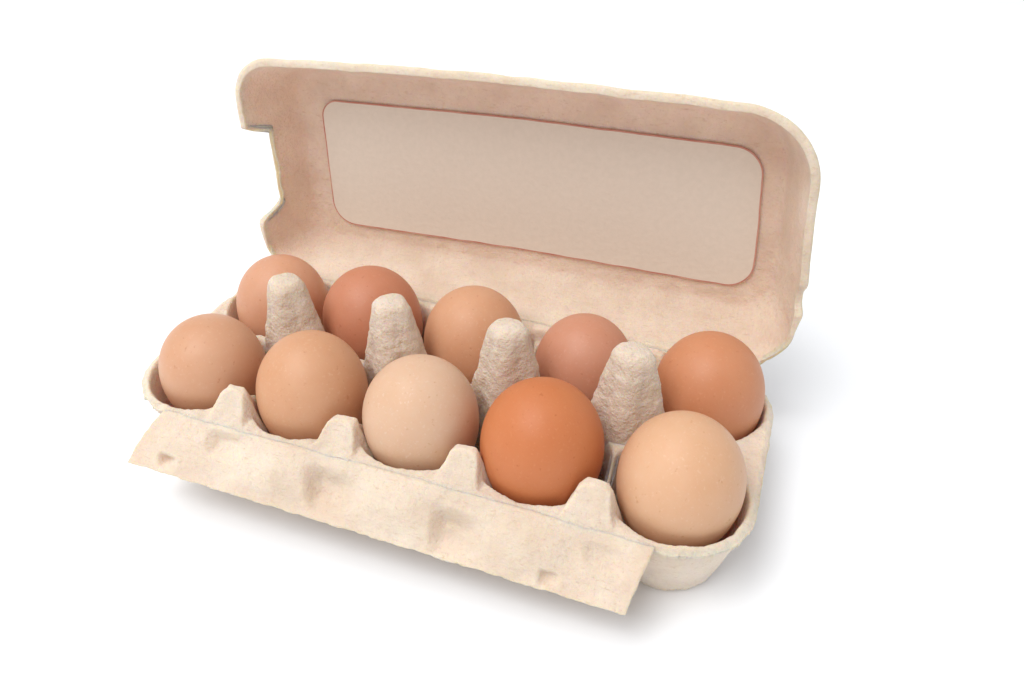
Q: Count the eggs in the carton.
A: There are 10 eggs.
